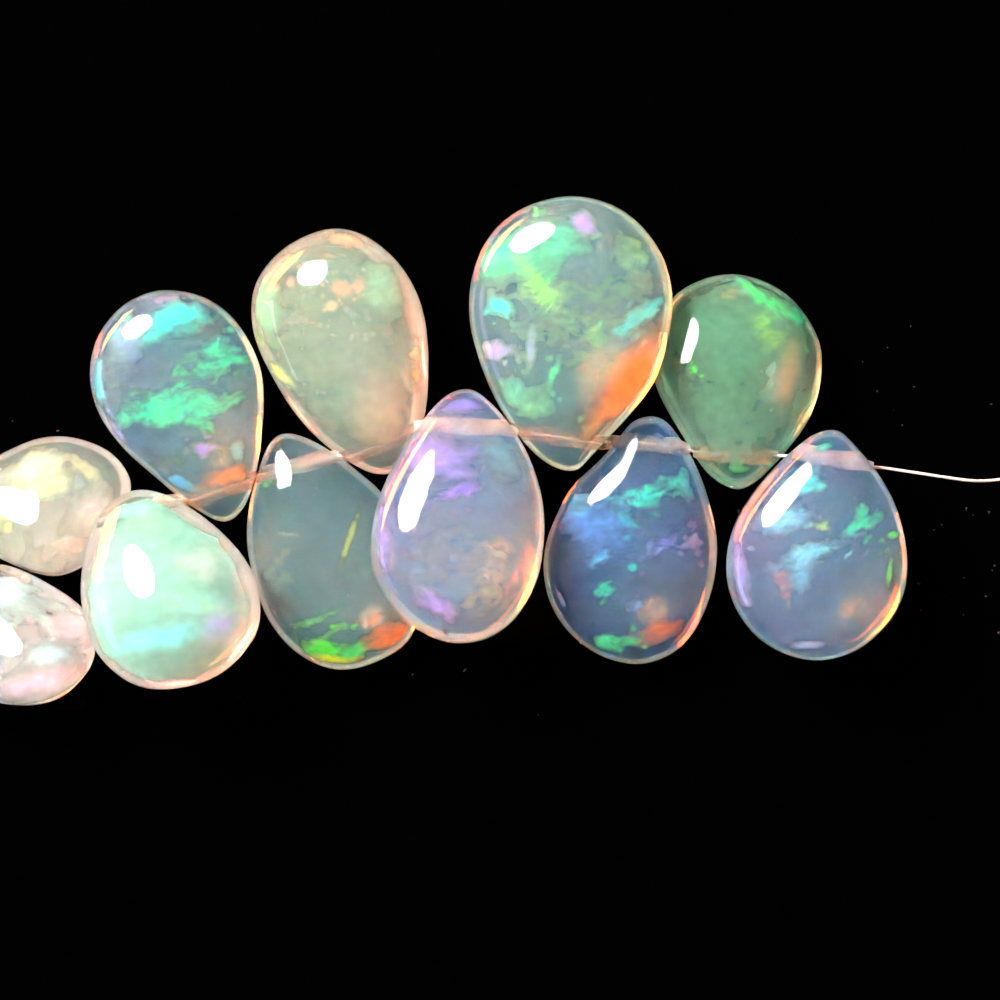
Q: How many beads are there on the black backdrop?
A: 11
